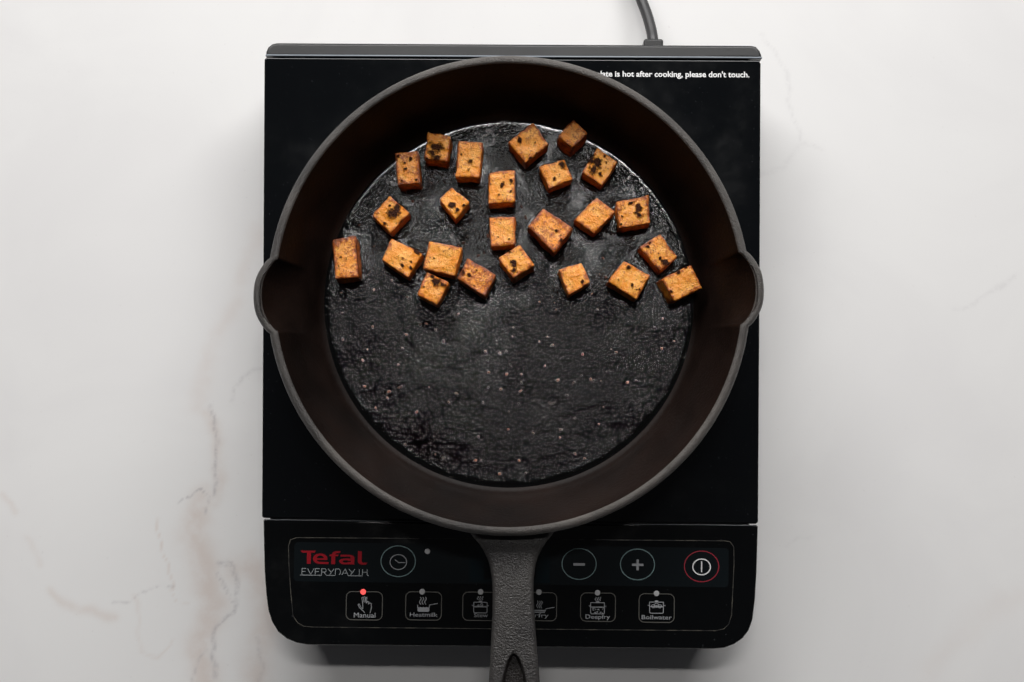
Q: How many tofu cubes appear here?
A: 24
